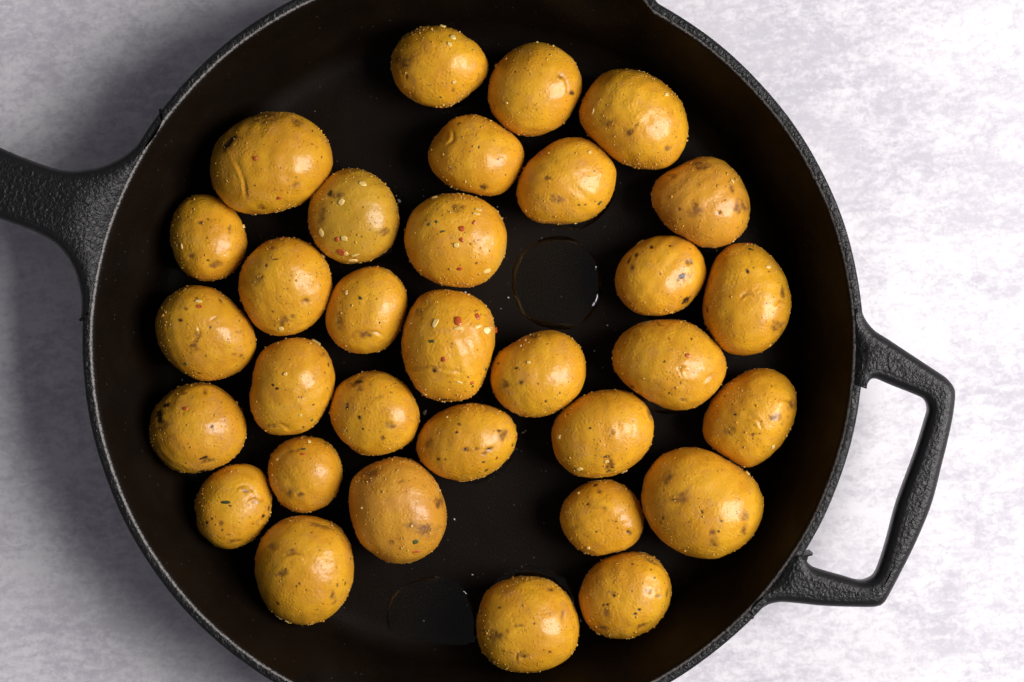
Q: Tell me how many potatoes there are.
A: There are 32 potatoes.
